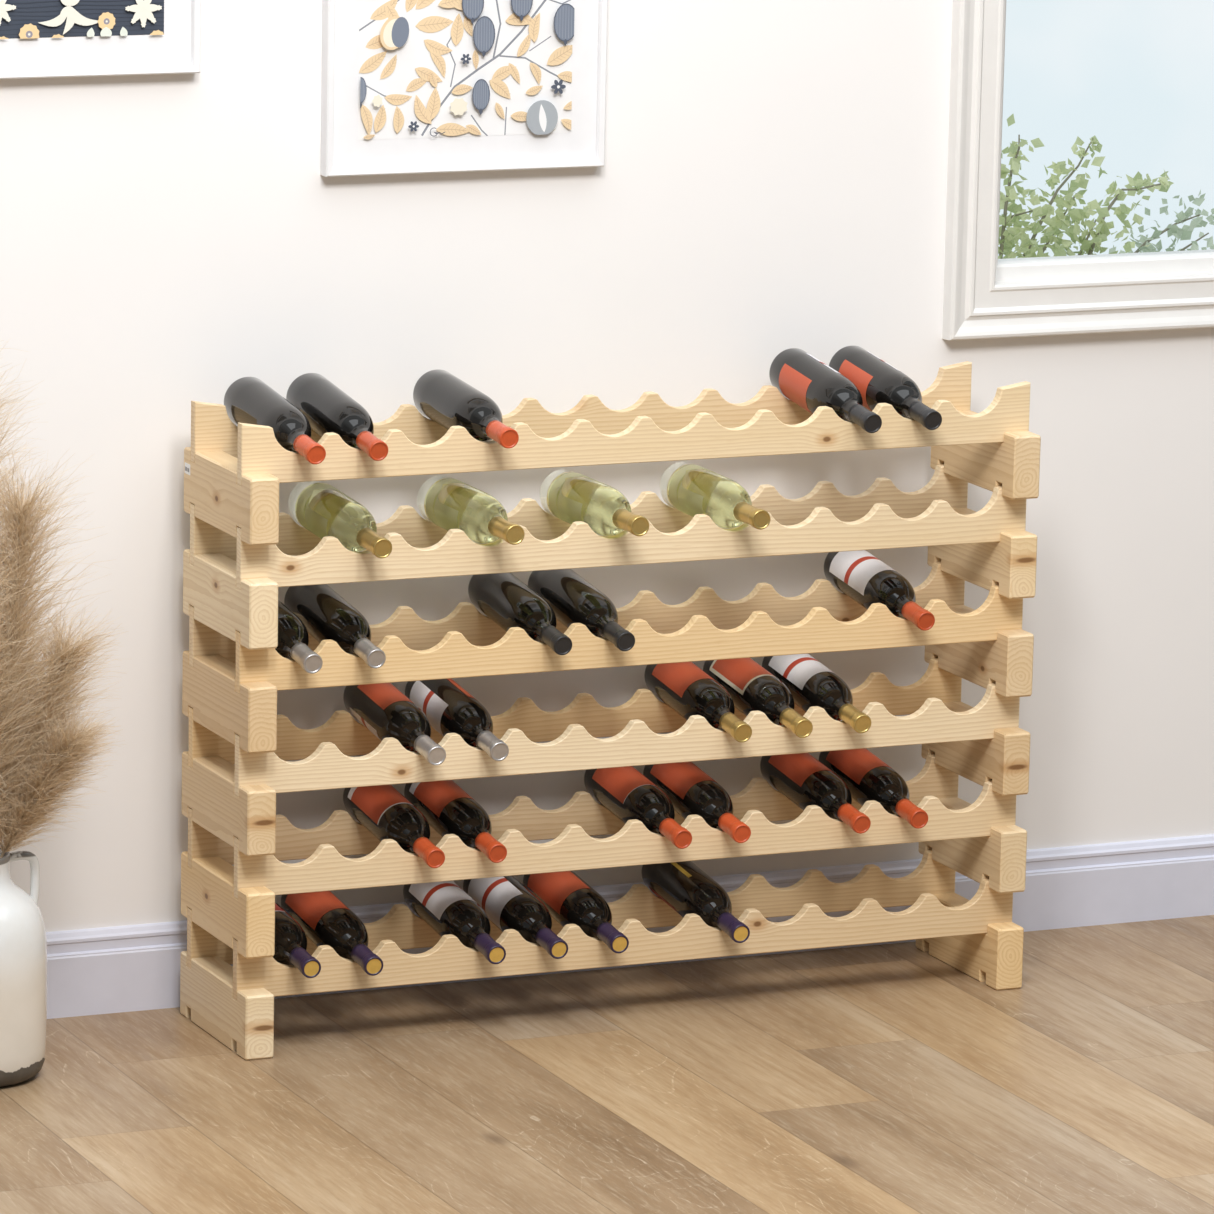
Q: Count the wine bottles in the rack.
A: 31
